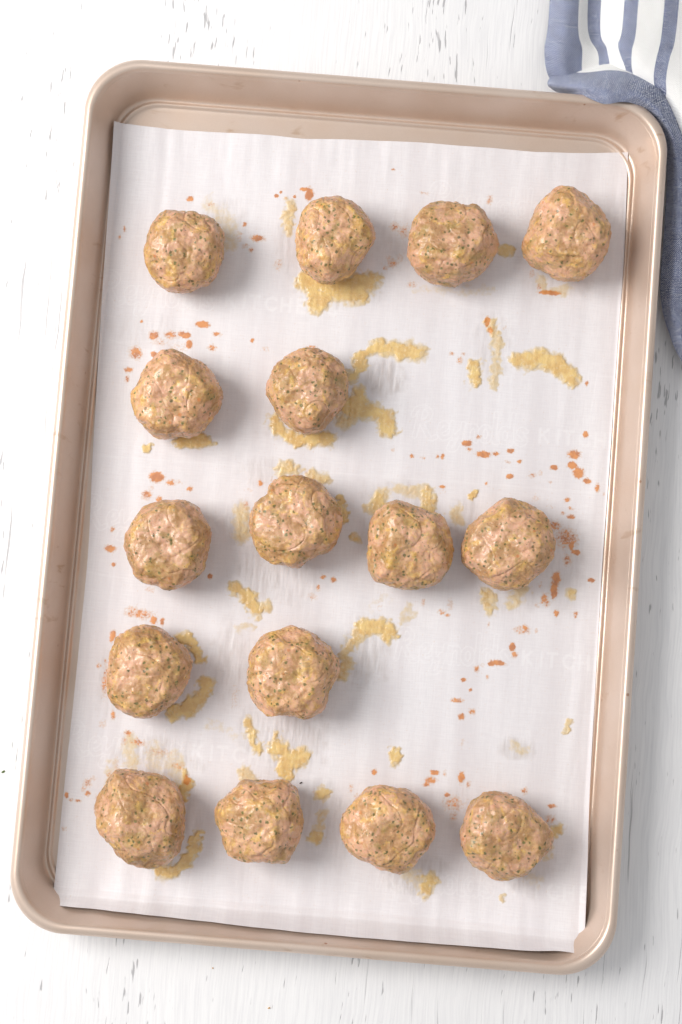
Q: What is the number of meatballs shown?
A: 16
